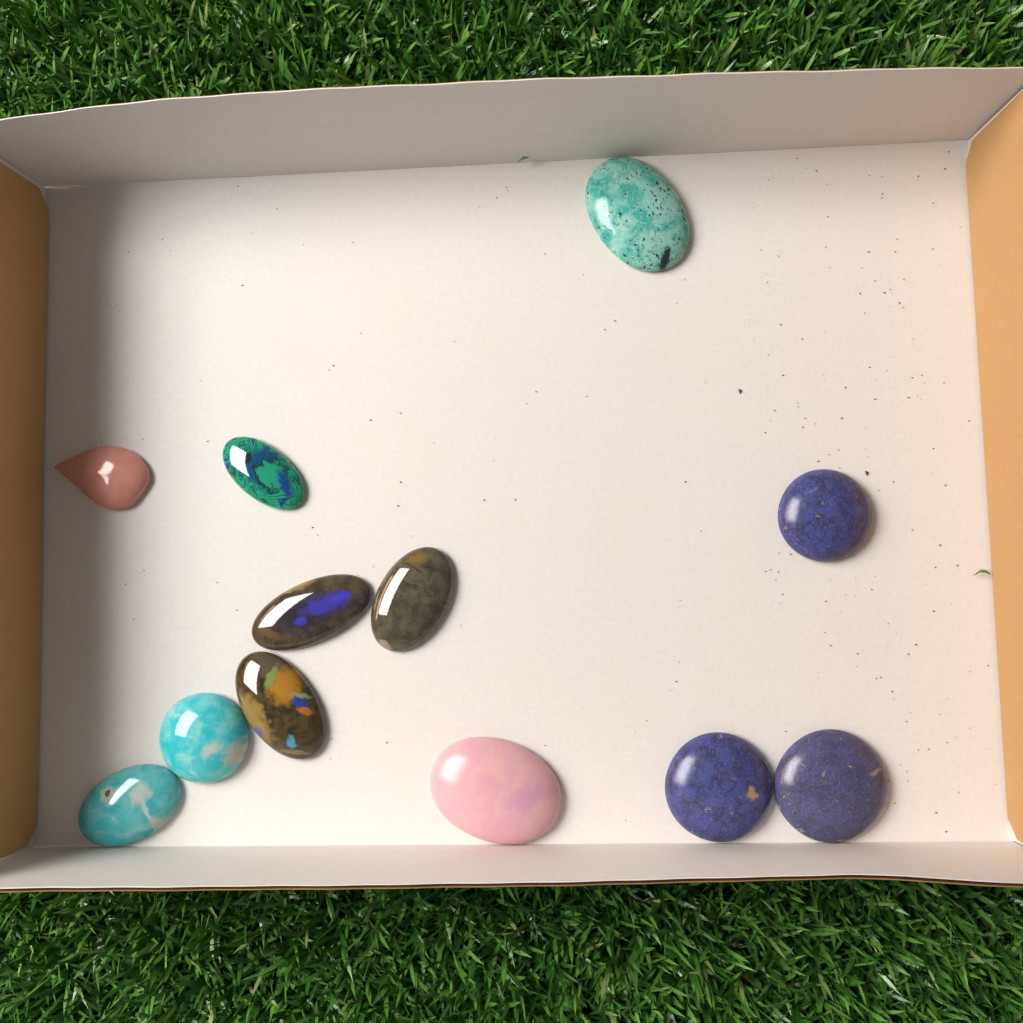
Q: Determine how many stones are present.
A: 12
